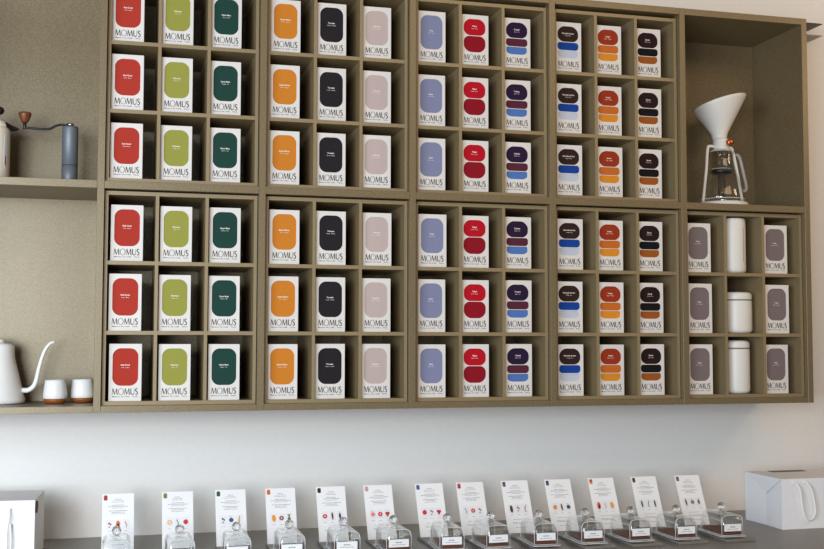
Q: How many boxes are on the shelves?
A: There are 78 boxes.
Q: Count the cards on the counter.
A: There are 13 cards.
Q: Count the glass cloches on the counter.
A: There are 13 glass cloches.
